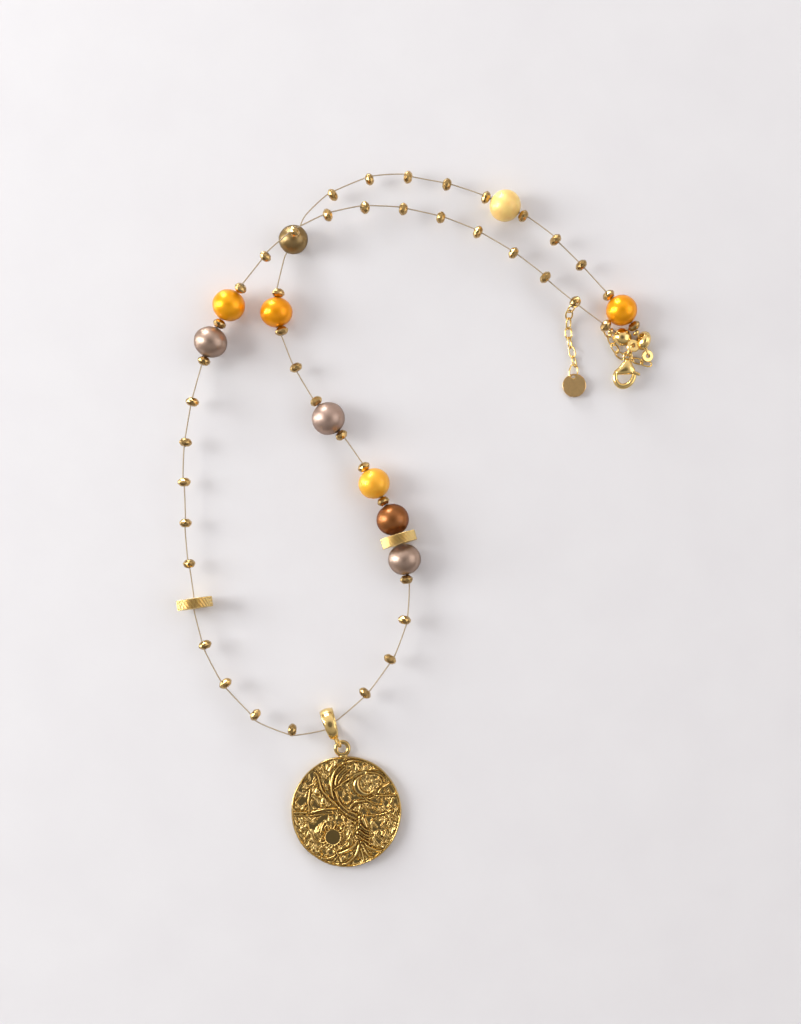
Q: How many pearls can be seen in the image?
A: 10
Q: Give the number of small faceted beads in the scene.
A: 44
